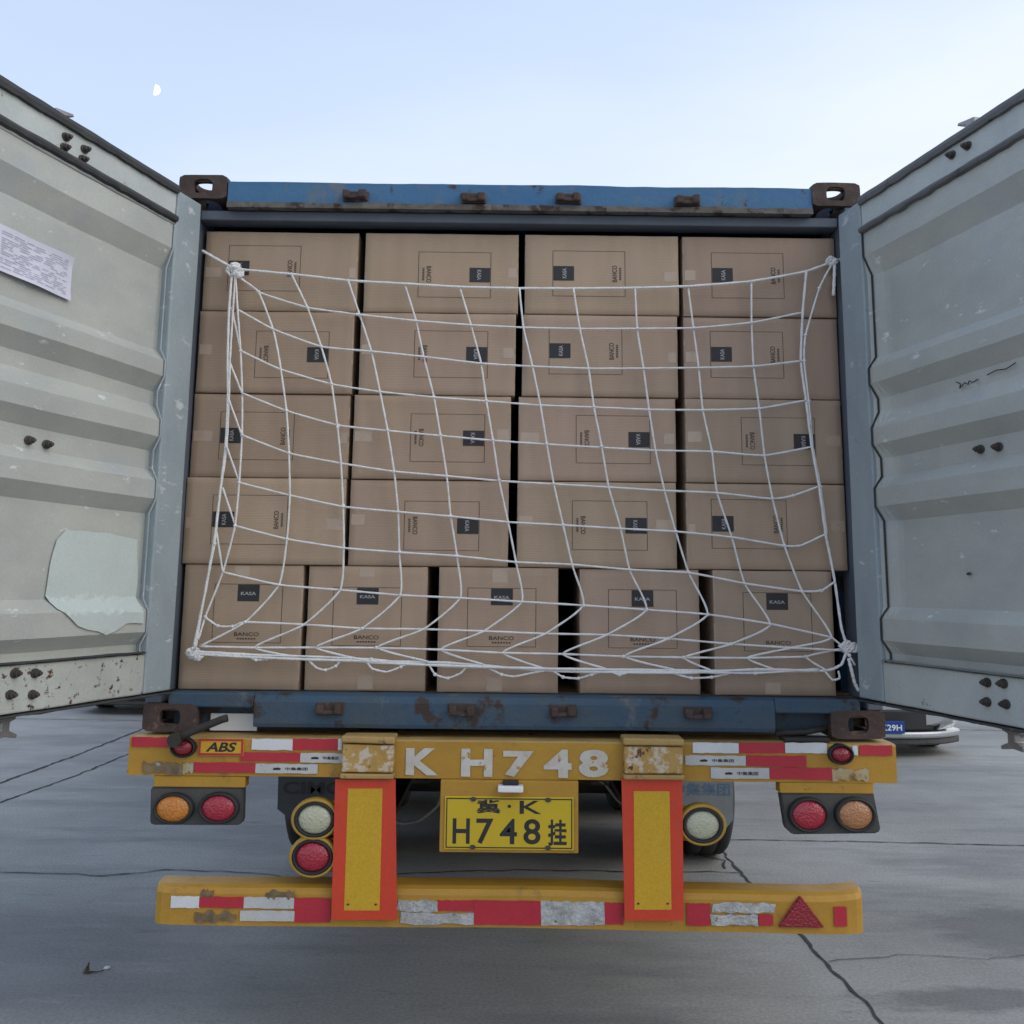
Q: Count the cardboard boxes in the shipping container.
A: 21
